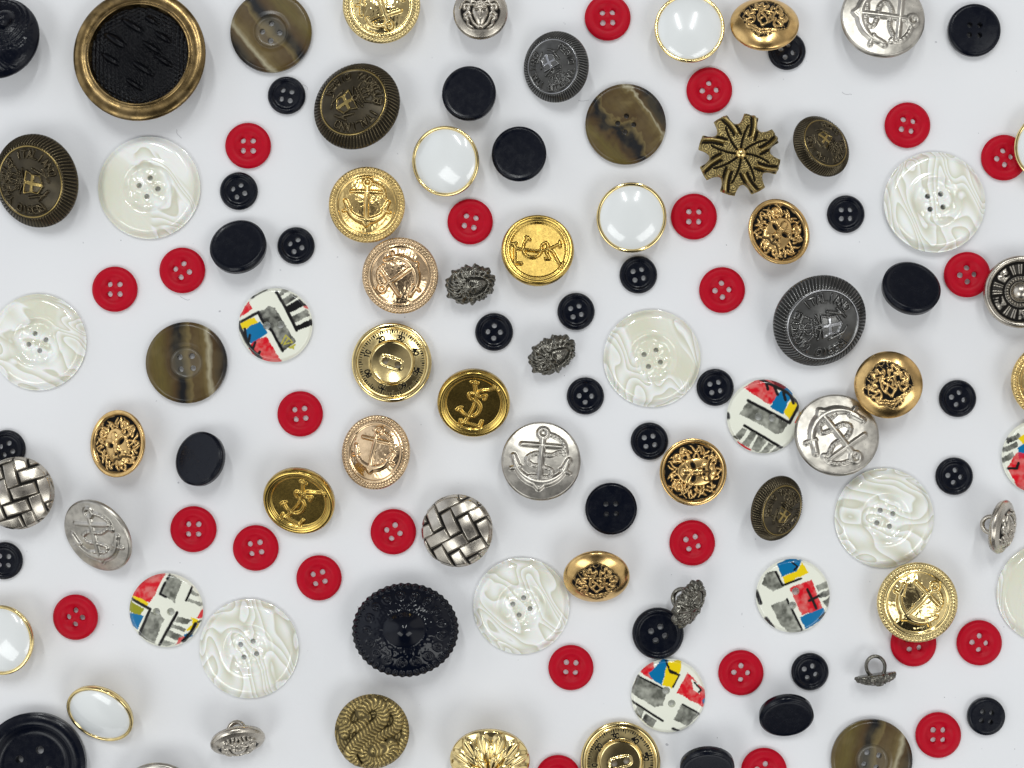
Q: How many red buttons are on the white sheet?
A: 25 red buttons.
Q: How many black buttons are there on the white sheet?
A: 30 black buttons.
